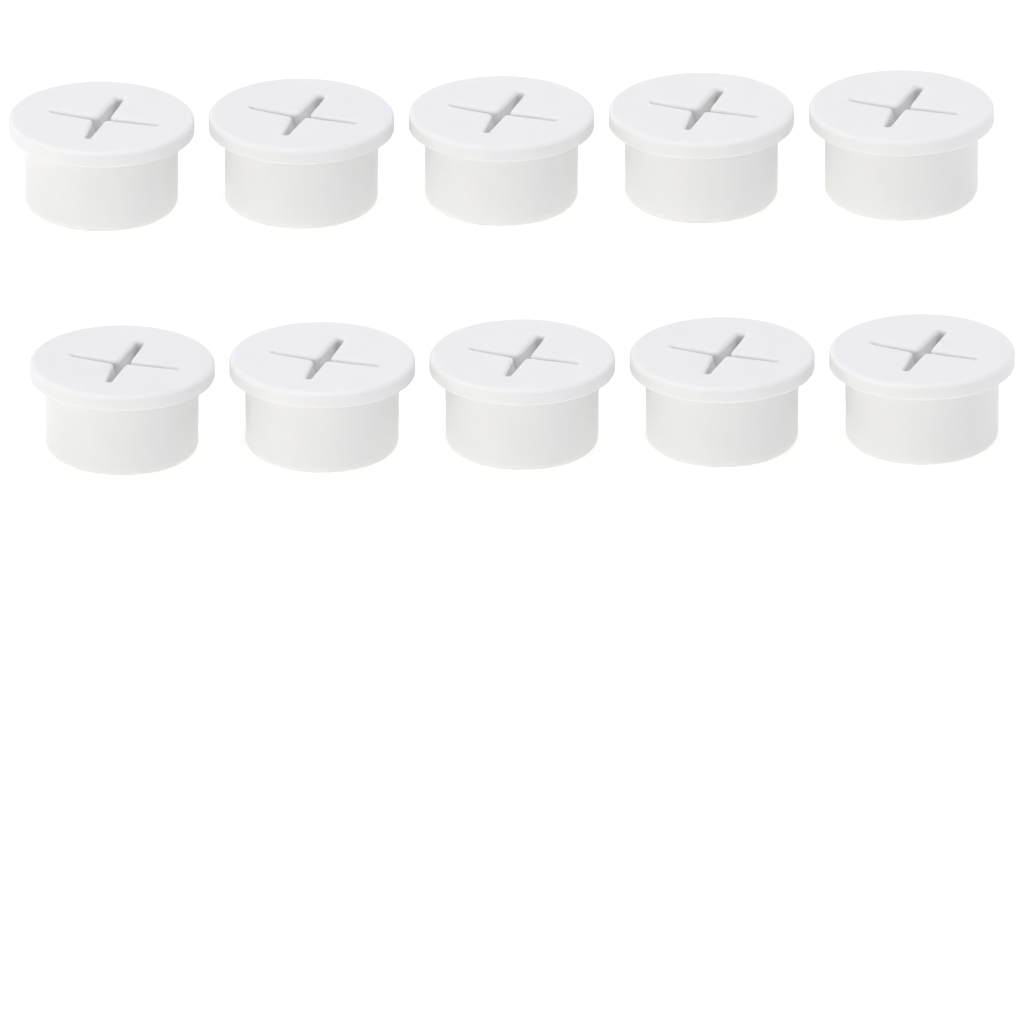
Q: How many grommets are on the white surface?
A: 10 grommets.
